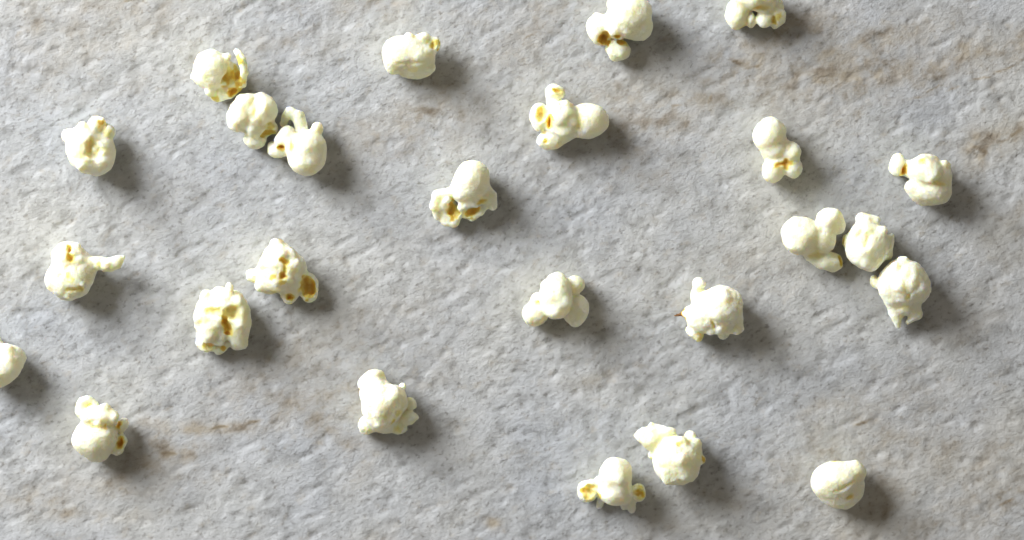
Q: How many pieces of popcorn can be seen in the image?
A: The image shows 25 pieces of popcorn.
